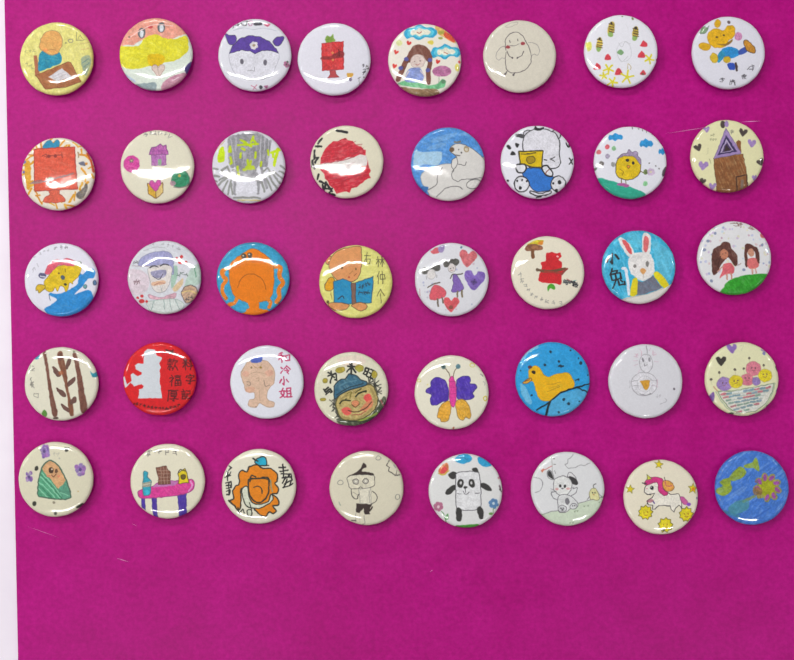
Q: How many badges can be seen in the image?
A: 40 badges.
